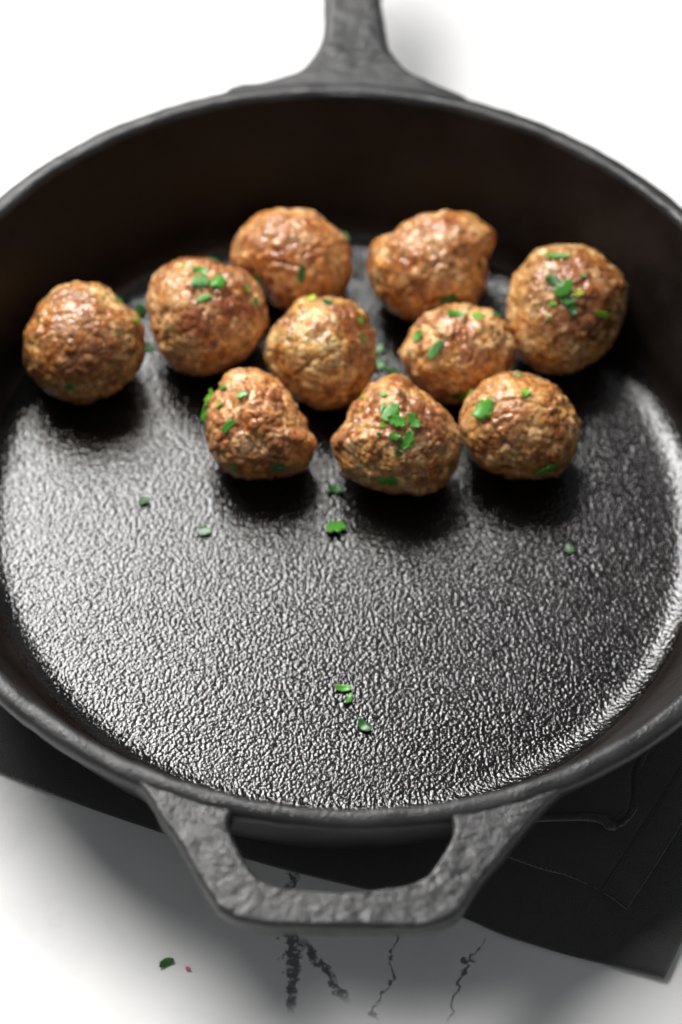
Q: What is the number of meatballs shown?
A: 10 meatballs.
